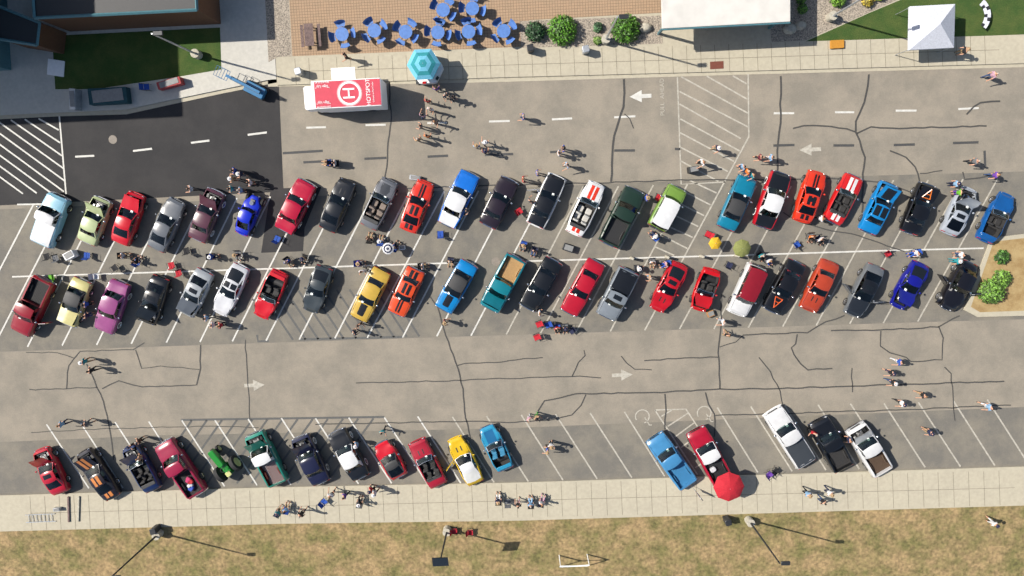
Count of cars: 51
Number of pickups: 12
